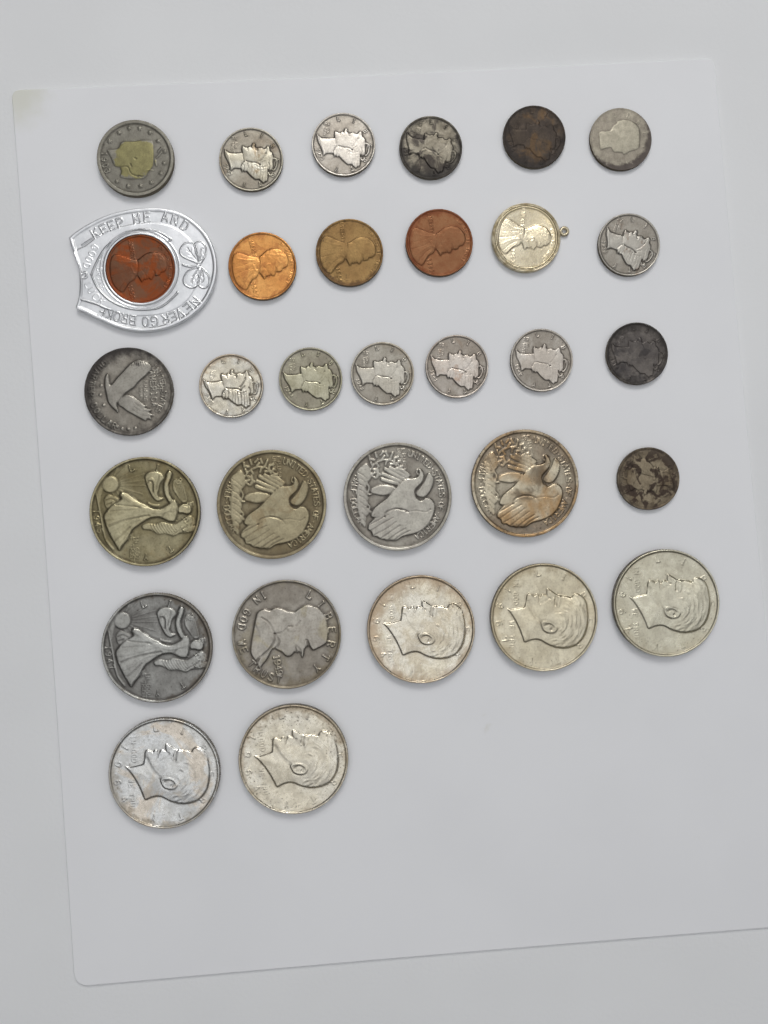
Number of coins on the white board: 31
